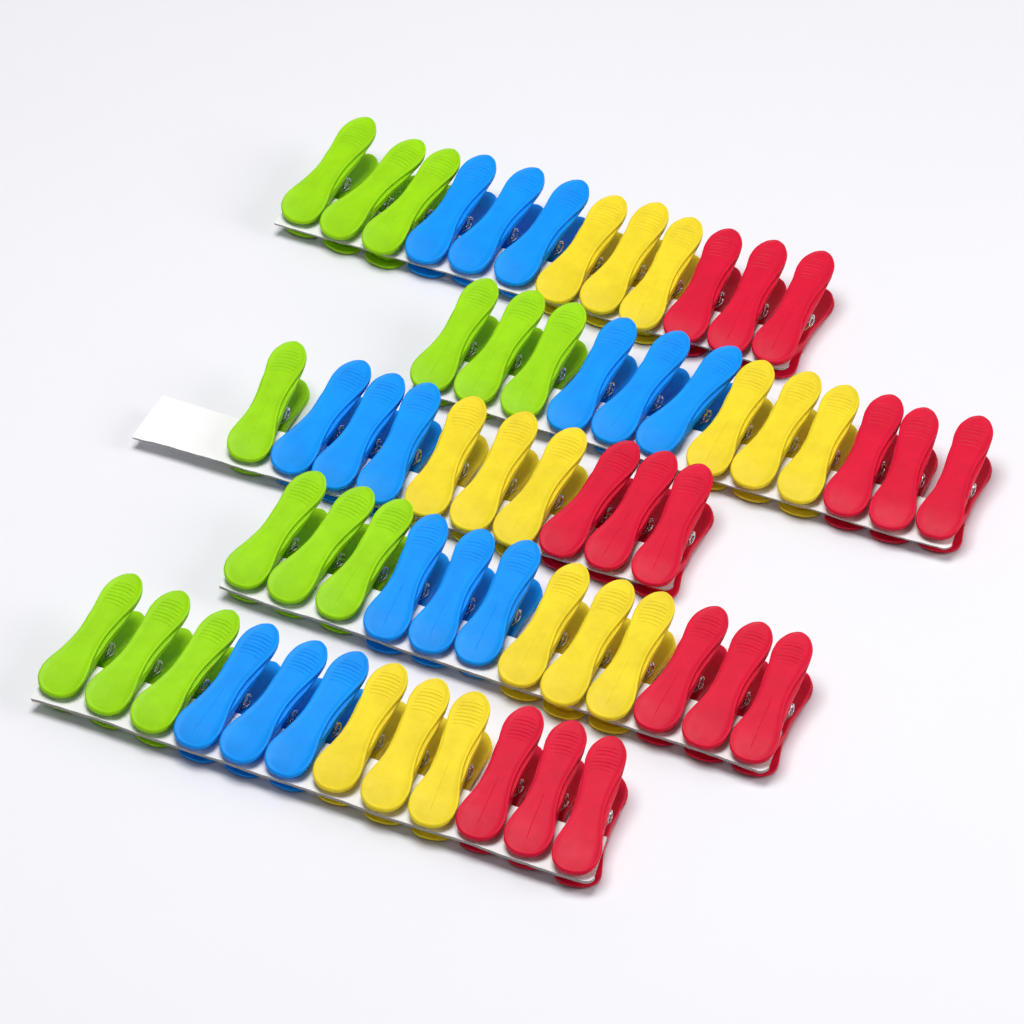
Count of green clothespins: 13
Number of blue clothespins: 15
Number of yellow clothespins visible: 15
